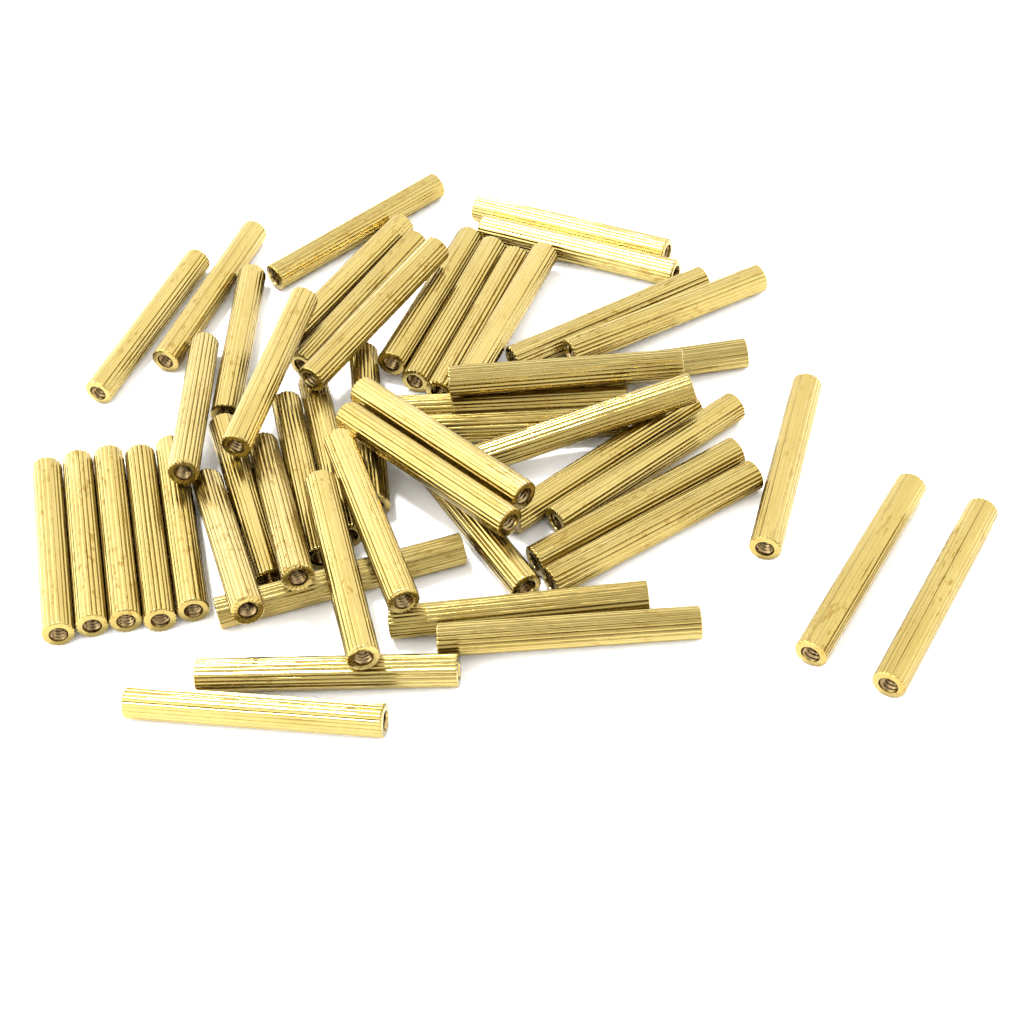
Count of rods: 50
